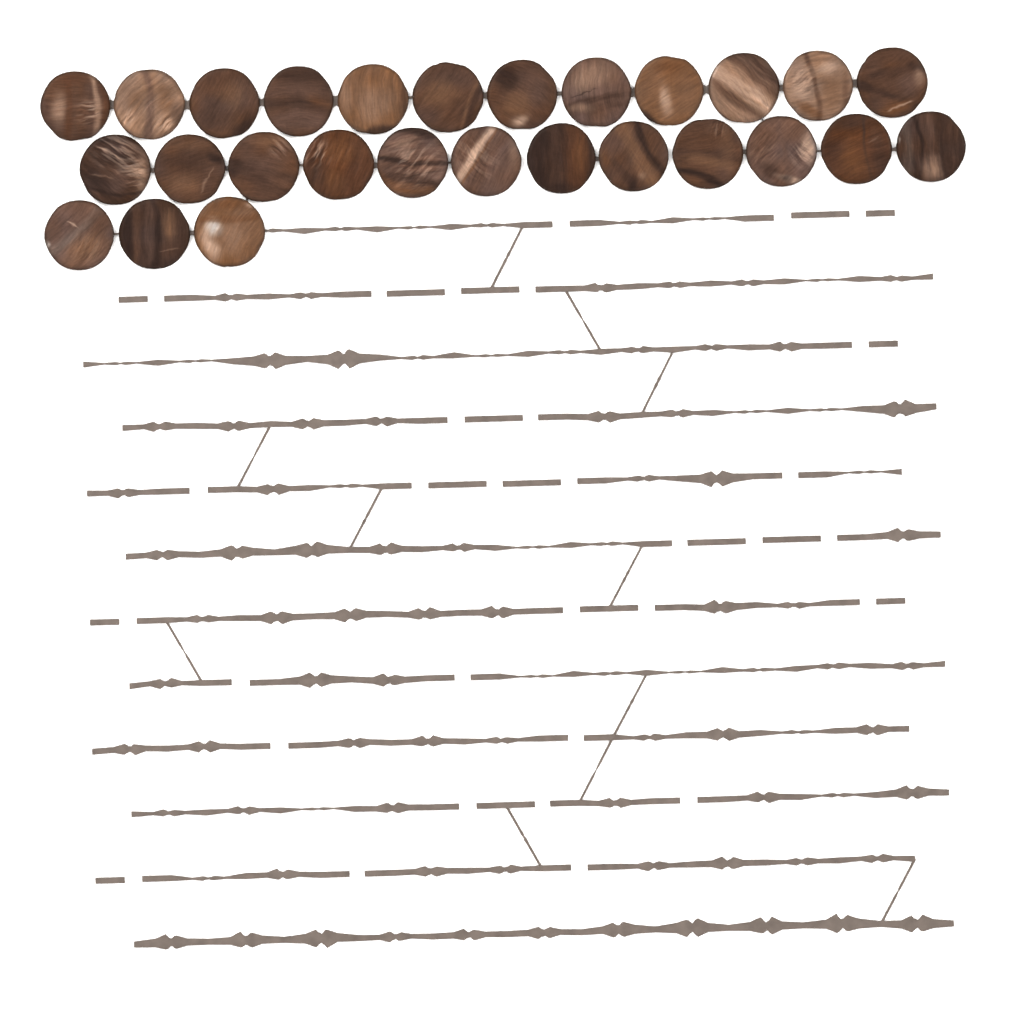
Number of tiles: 27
